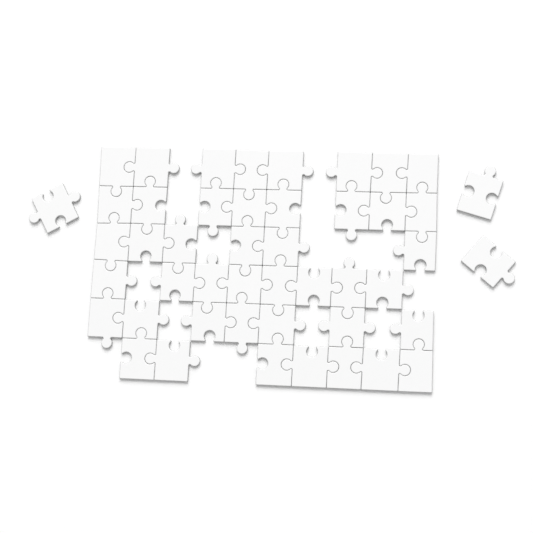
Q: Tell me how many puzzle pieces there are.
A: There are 47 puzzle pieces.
